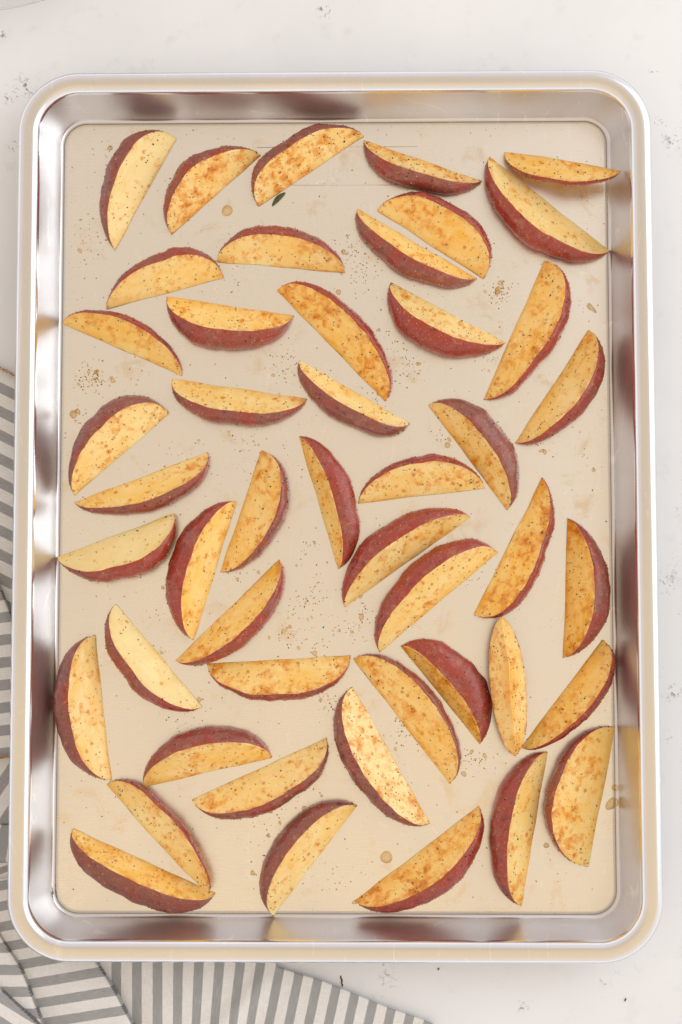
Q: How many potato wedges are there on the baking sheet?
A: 47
